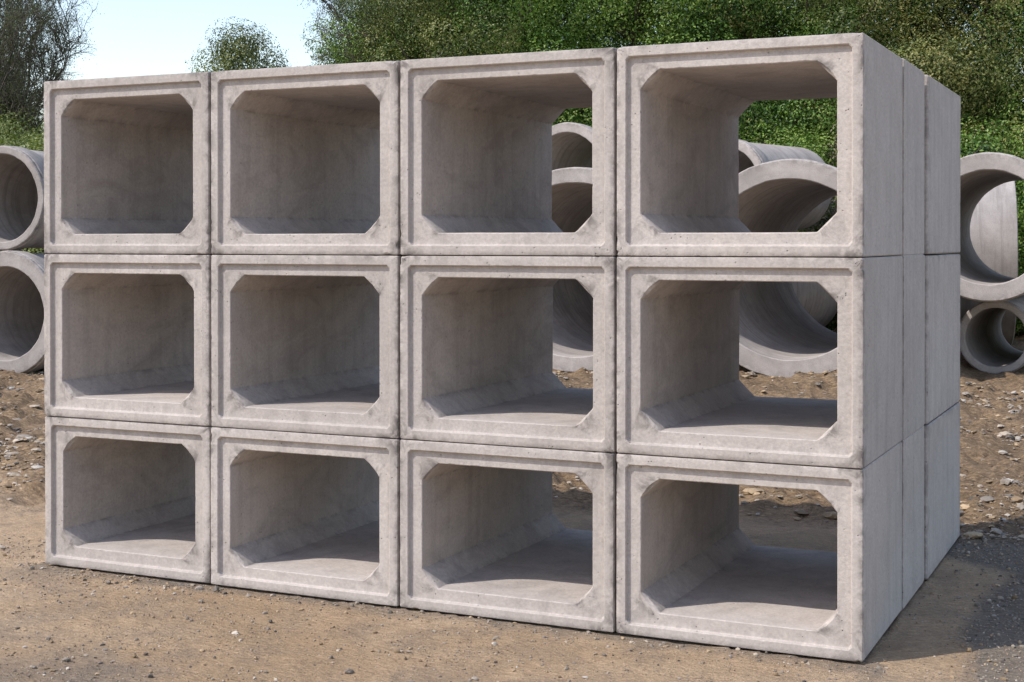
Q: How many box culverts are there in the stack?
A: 12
